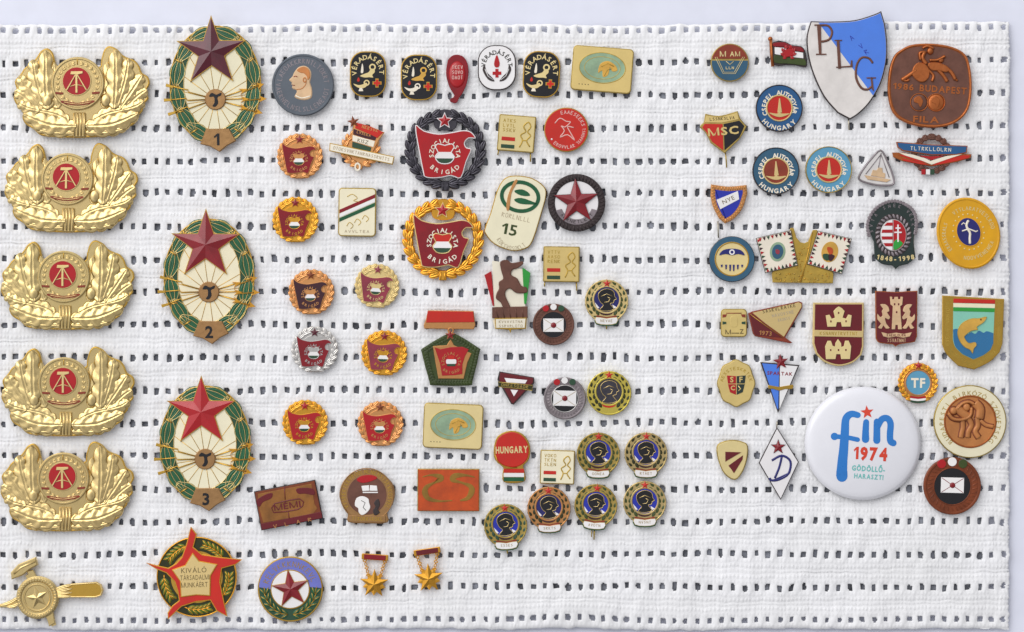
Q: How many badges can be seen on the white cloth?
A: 84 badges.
